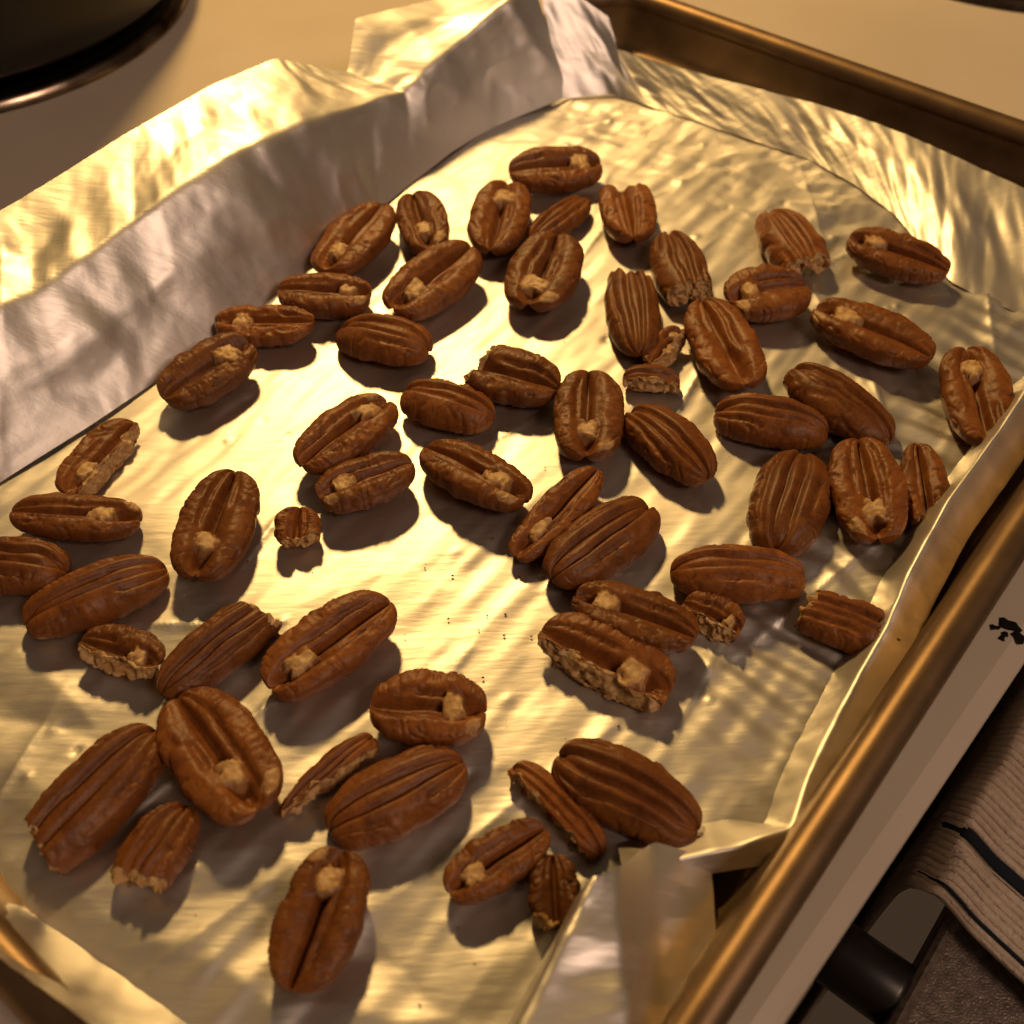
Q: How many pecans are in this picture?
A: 61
